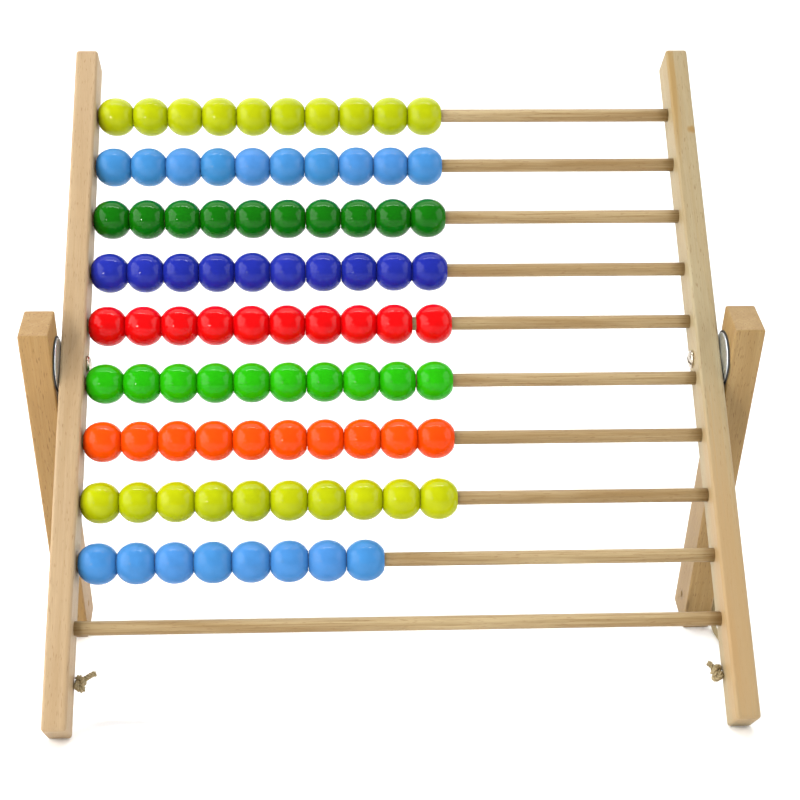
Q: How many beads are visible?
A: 88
